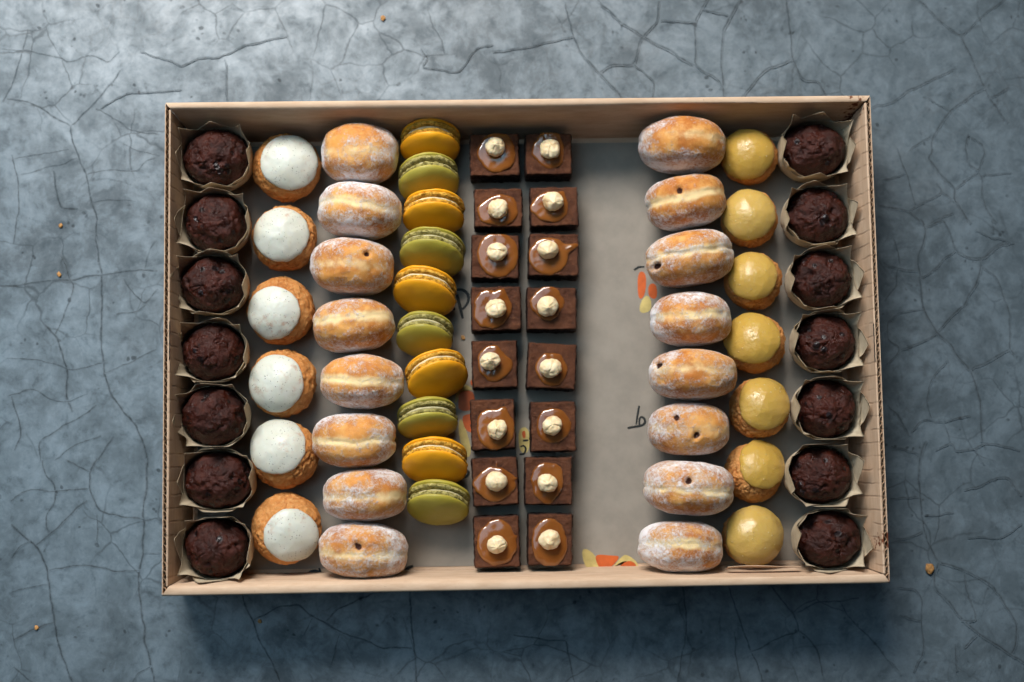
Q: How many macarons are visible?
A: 10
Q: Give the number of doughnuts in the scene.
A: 16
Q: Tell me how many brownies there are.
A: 16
